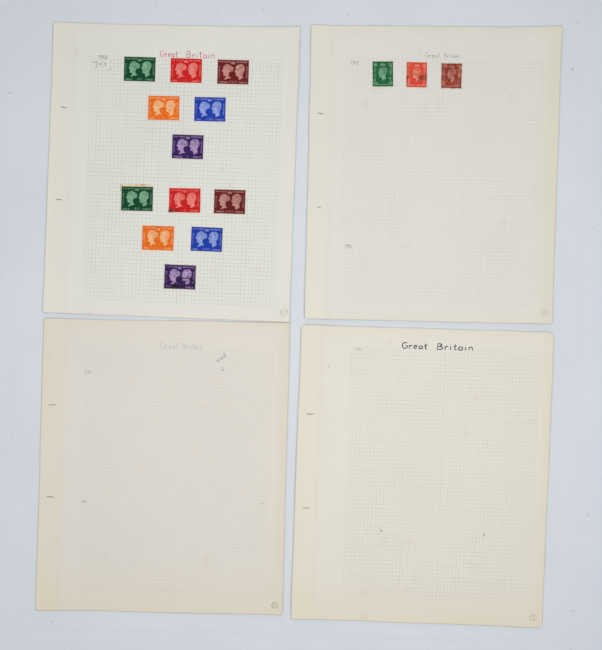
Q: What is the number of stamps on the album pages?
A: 15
